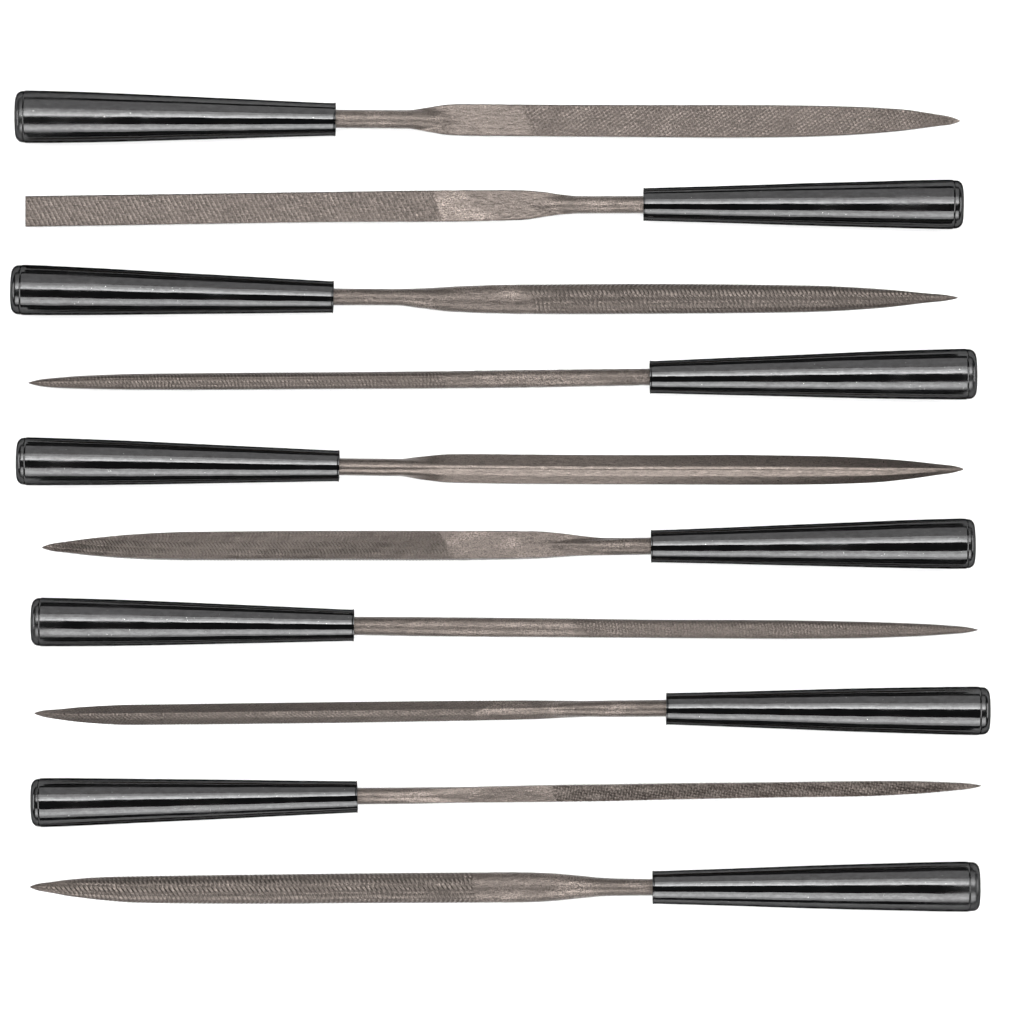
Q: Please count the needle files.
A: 10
